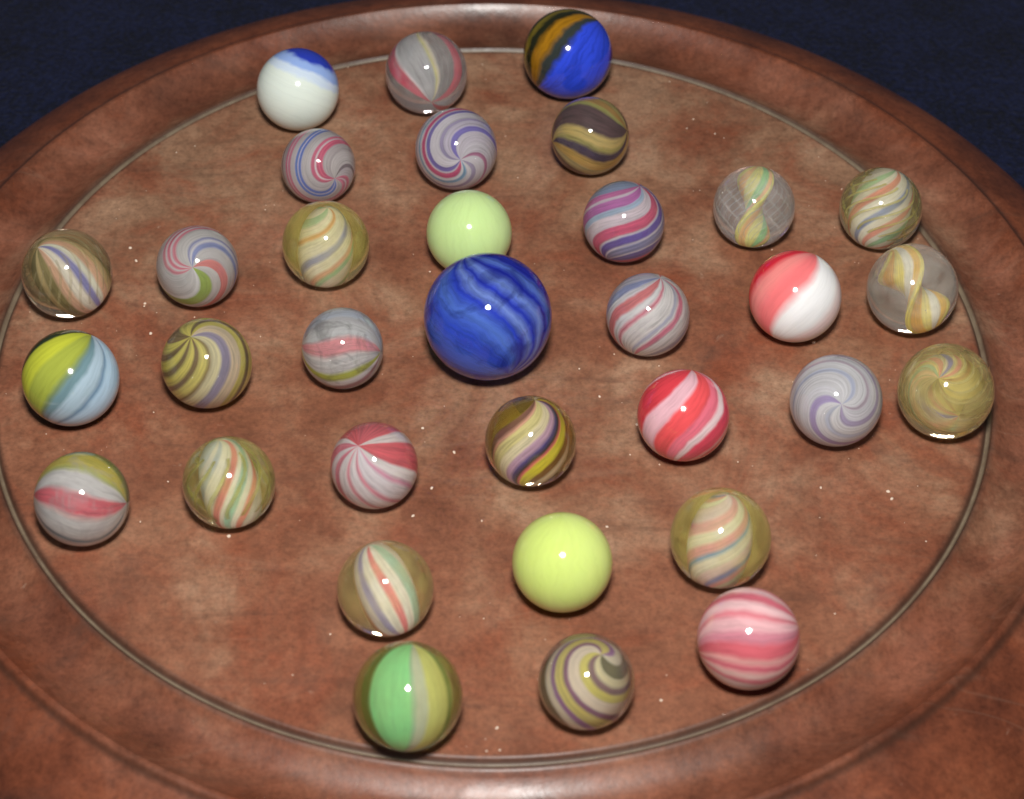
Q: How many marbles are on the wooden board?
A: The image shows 33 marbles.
